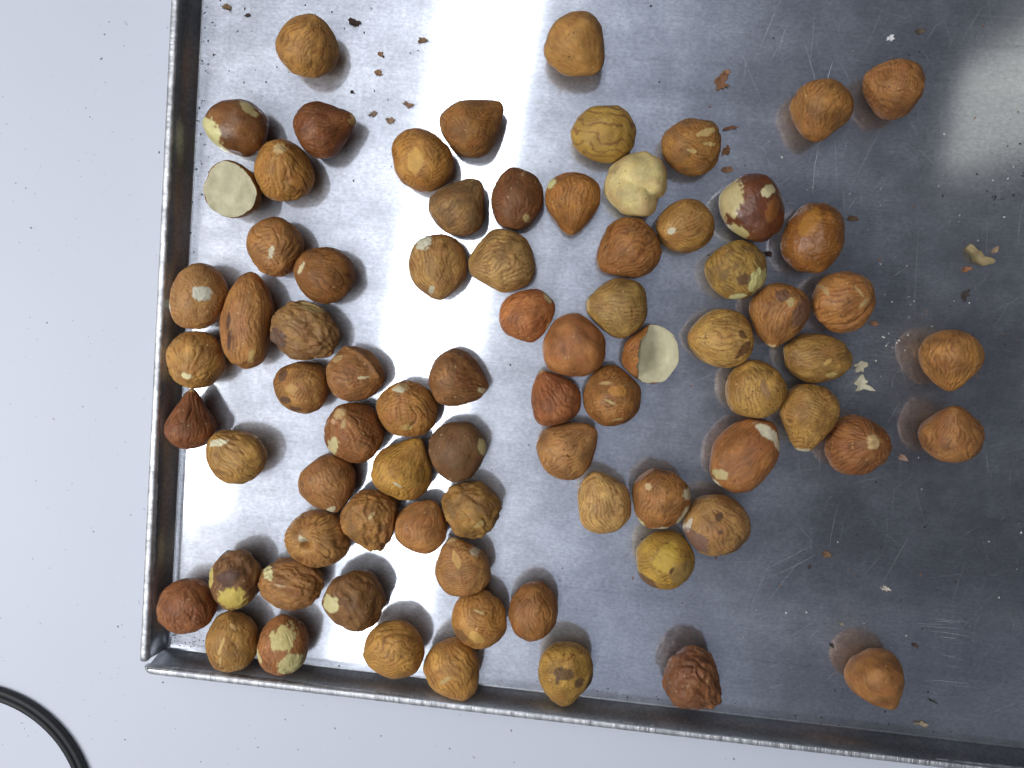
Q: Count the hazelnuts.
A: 78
